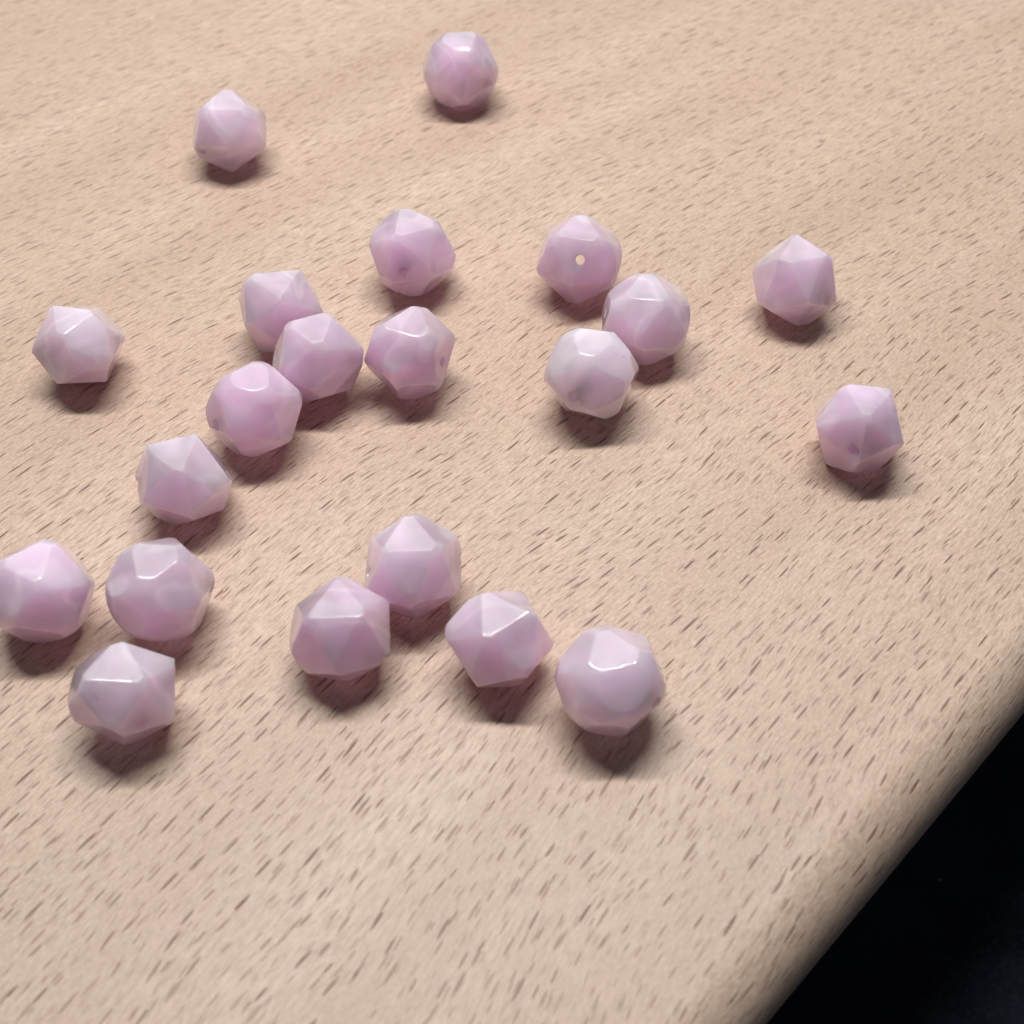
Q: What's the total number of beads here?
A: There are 21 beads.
